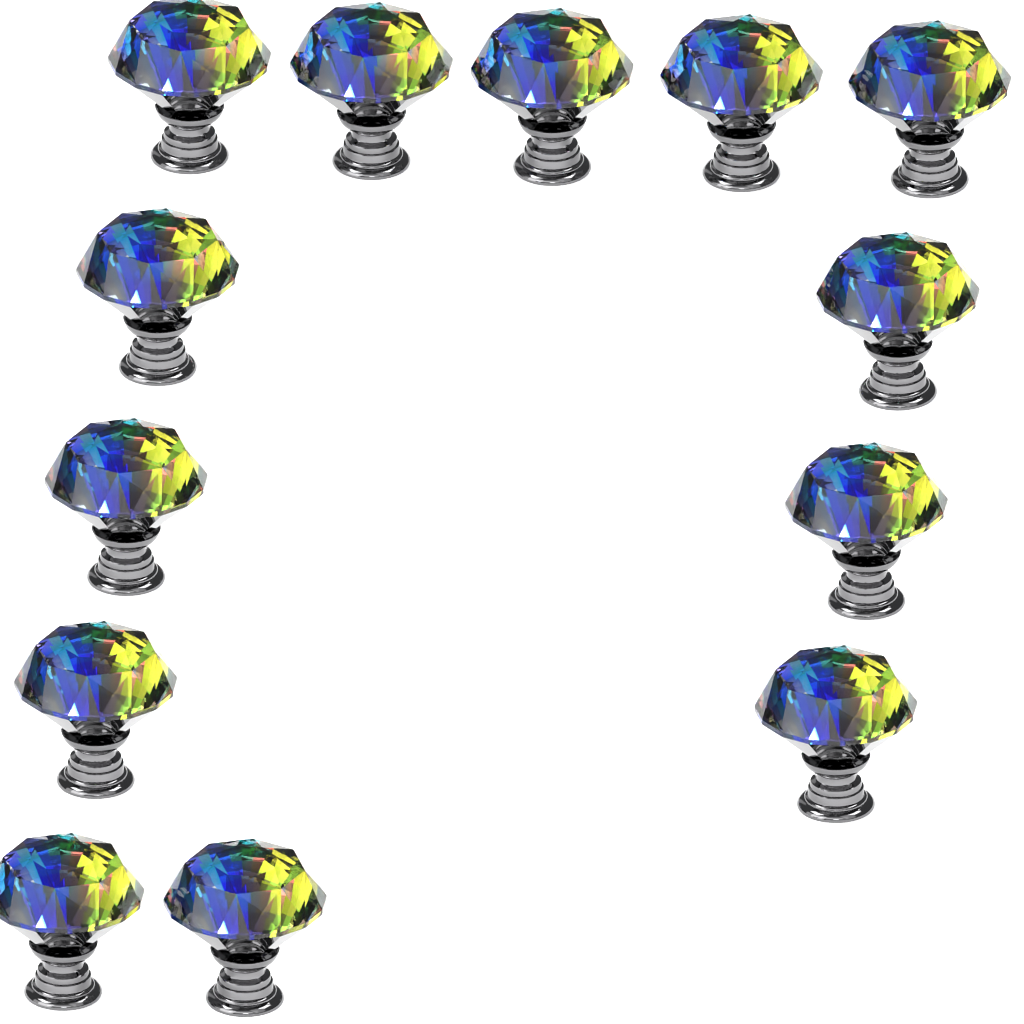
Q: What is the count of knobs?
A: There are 13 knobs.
